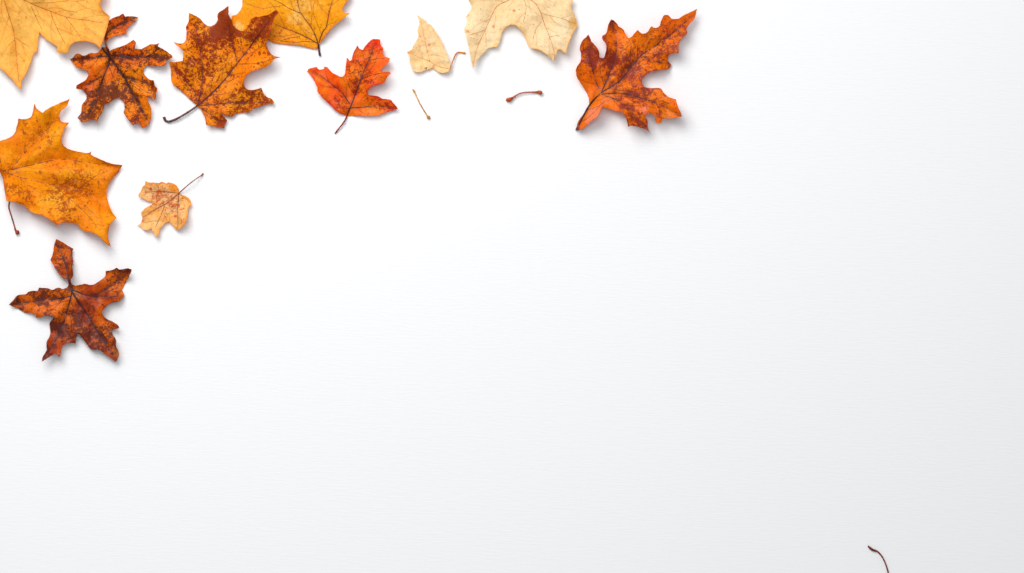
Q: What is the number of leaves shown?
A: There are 11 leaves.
